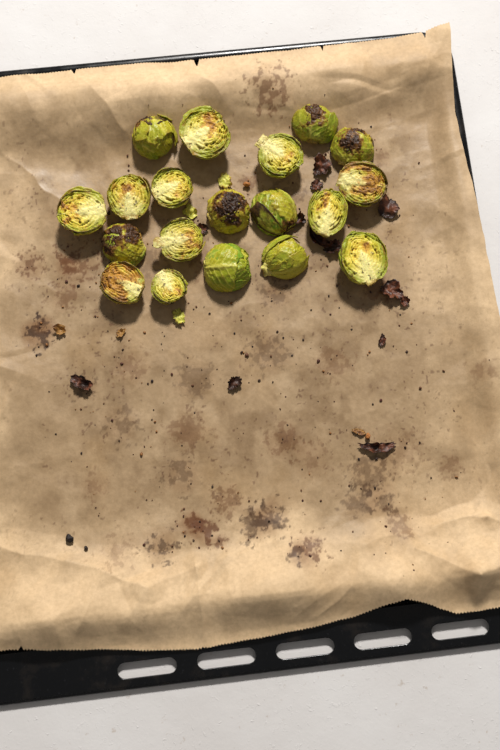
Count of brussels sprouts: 19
